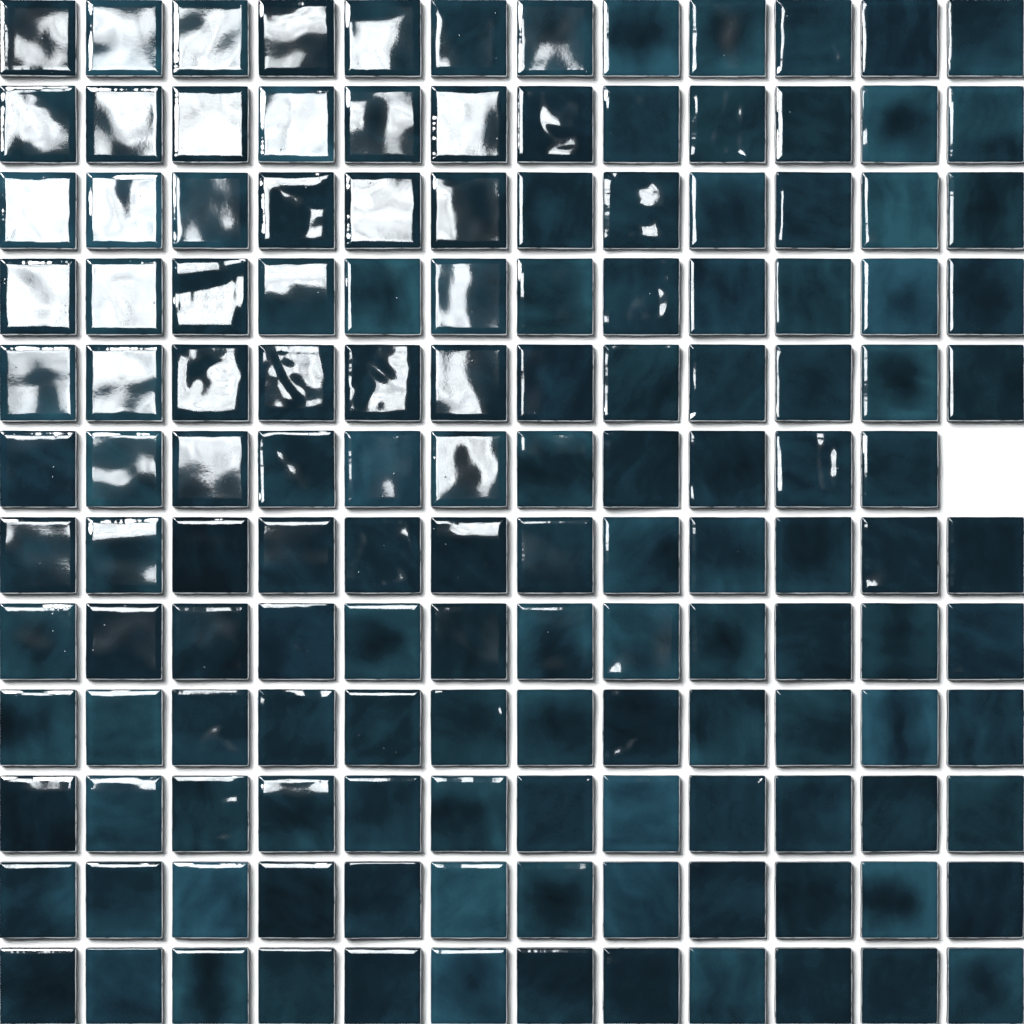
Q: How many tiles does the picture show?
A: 143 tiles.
